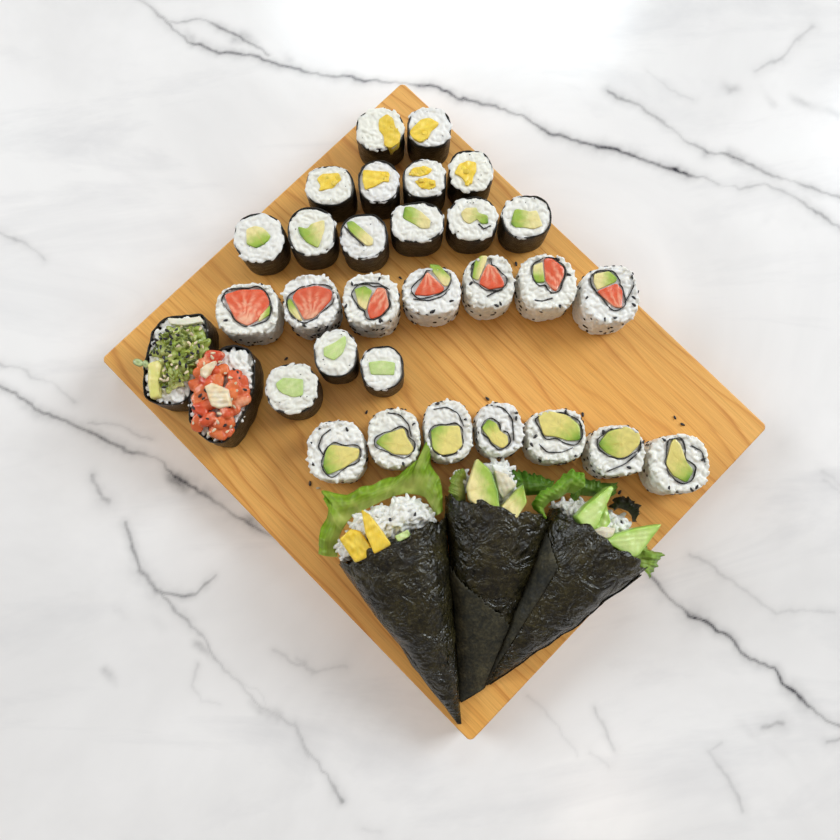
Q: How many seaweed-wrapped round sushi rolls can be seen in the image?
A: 15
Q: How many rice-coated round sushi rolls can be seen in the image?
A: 14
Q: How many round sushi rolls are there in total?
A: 29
